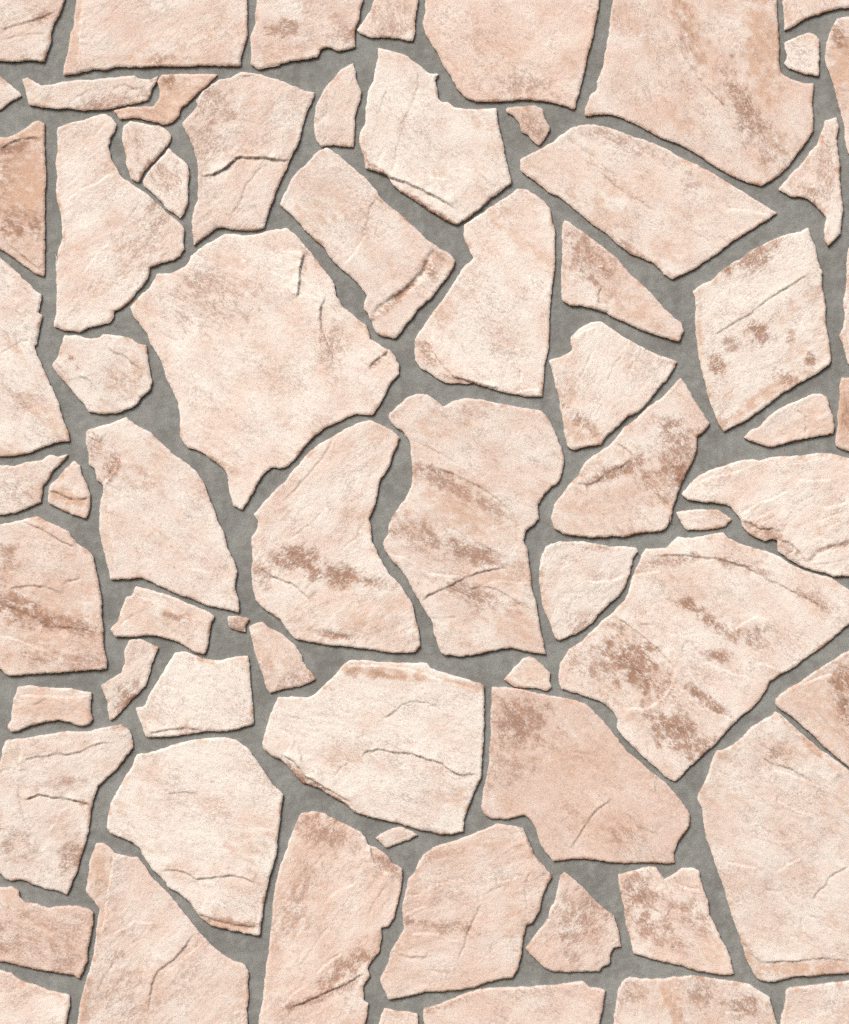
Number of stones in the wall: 69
